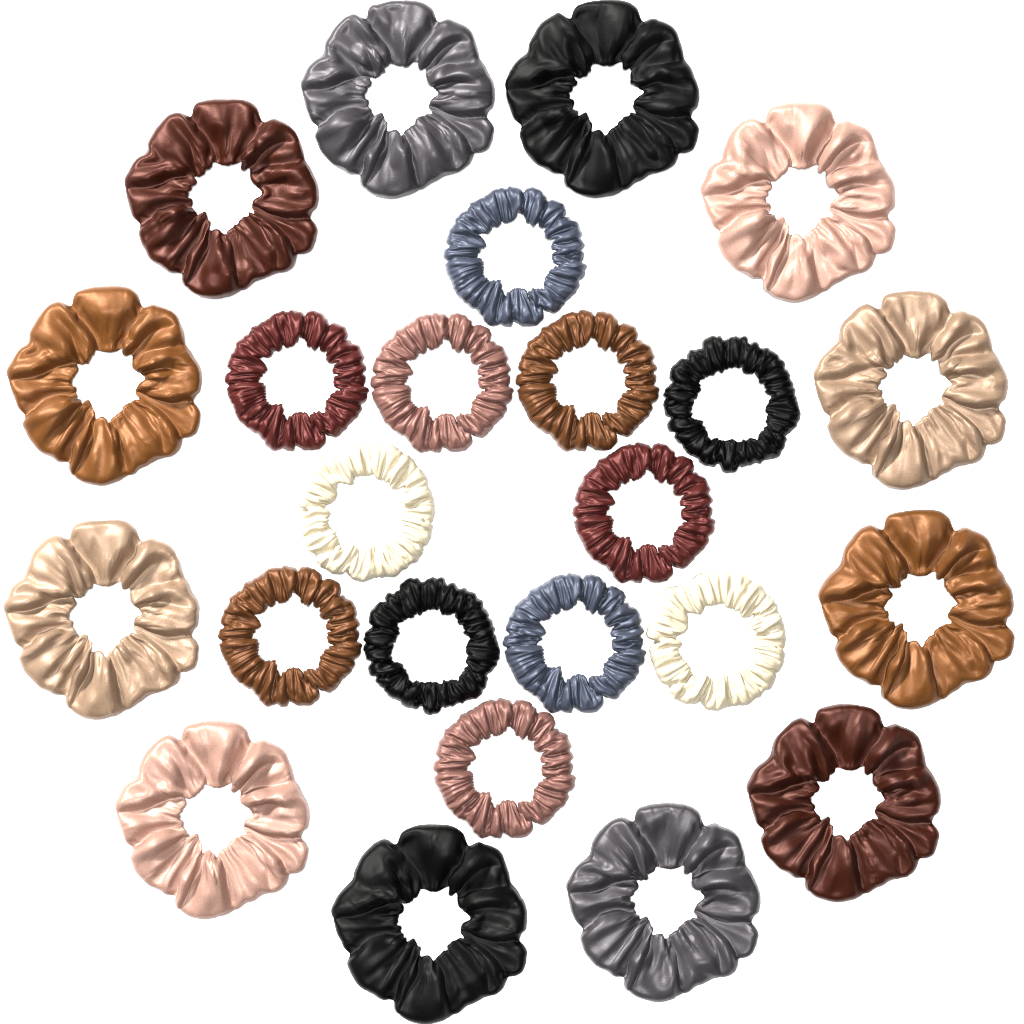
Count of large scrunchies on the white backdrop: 12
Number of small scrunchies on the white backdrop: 12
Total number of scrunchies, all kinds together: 24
